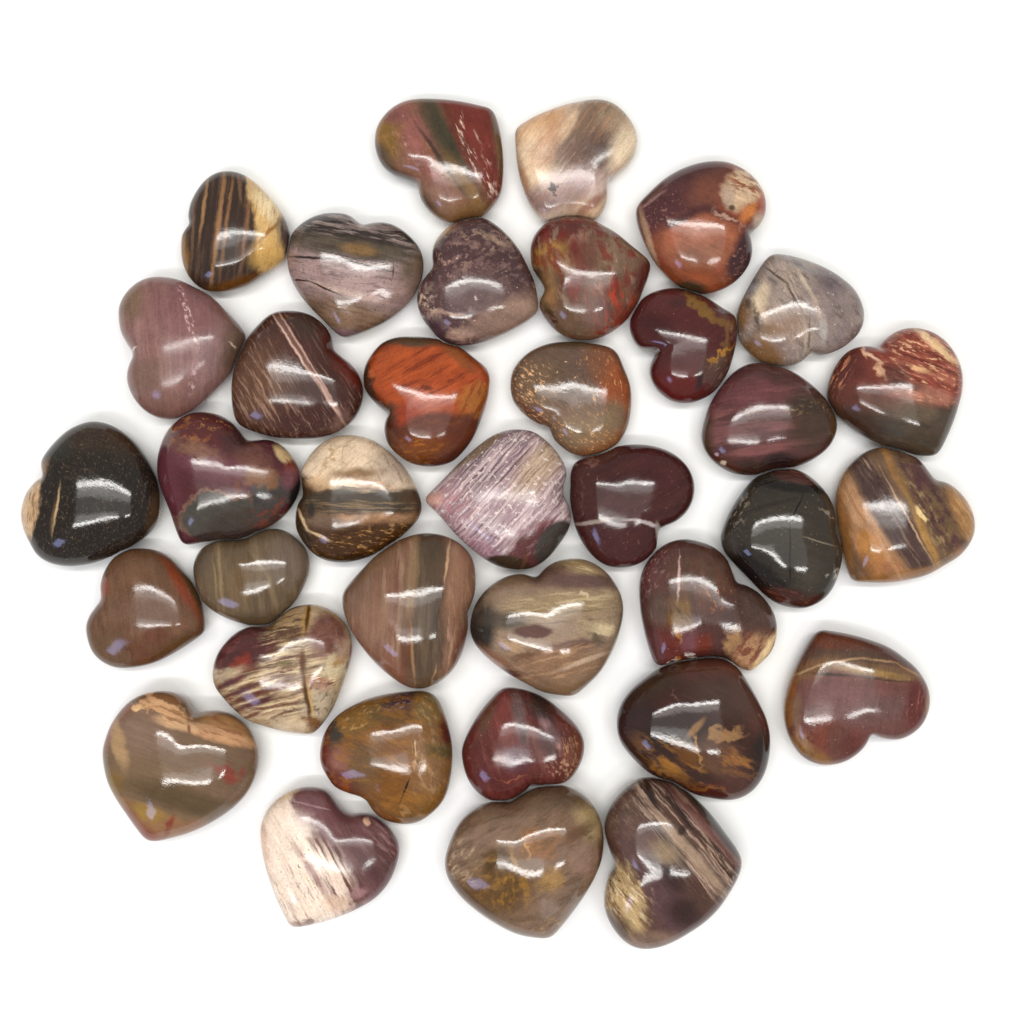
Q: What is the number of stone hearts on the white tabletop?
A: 36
